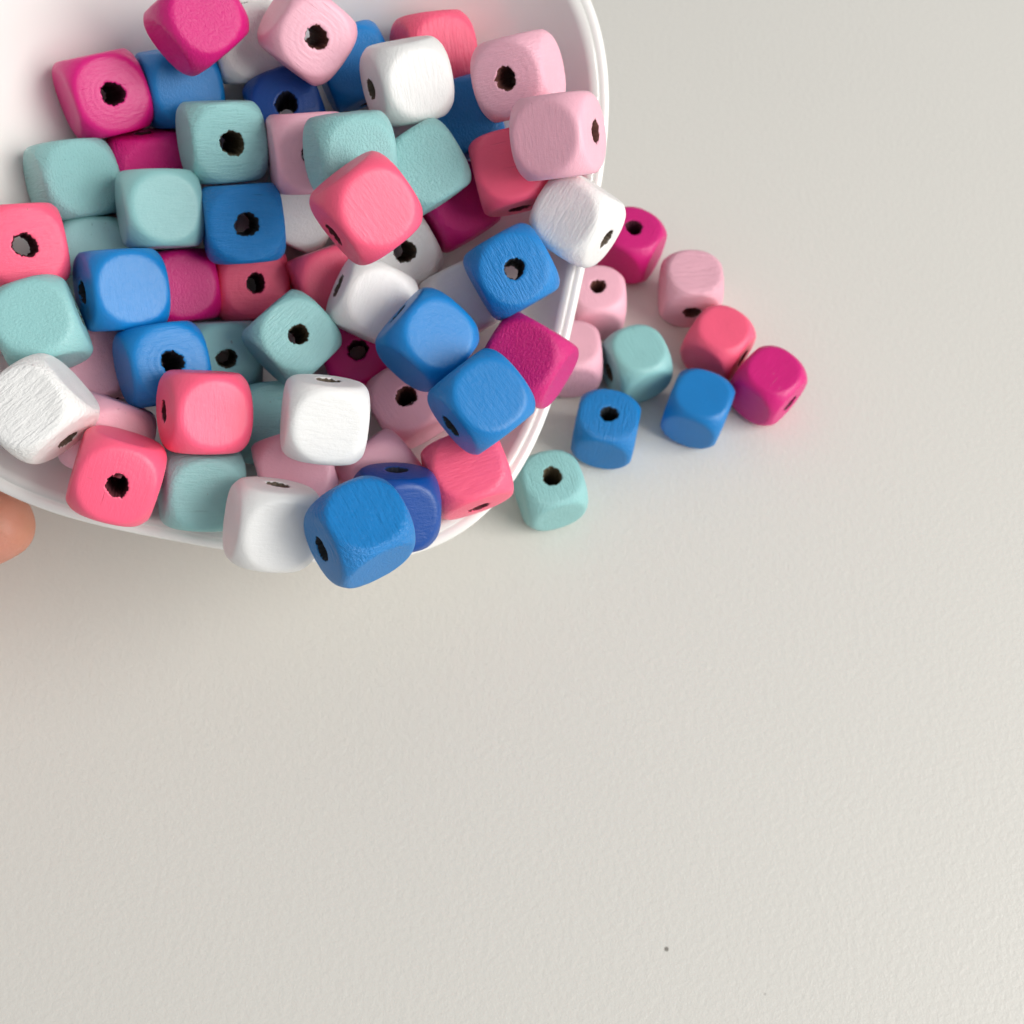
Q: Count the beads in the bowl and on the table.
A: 68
